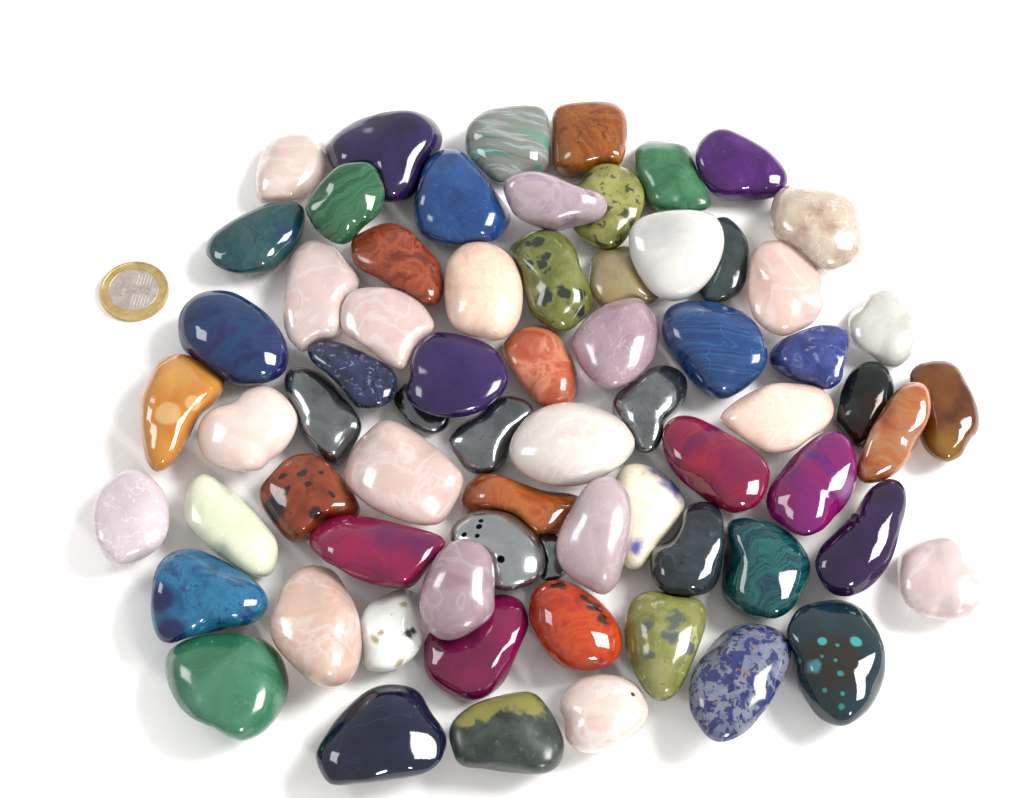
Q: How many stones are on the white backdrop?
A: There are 69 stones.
